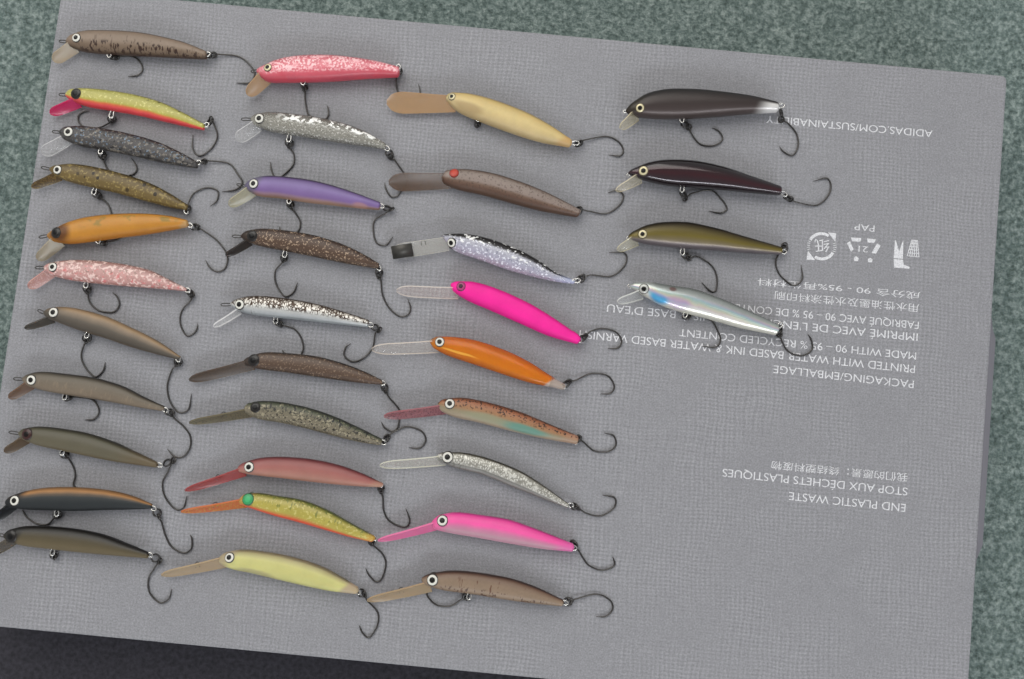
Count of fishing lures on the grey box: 34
